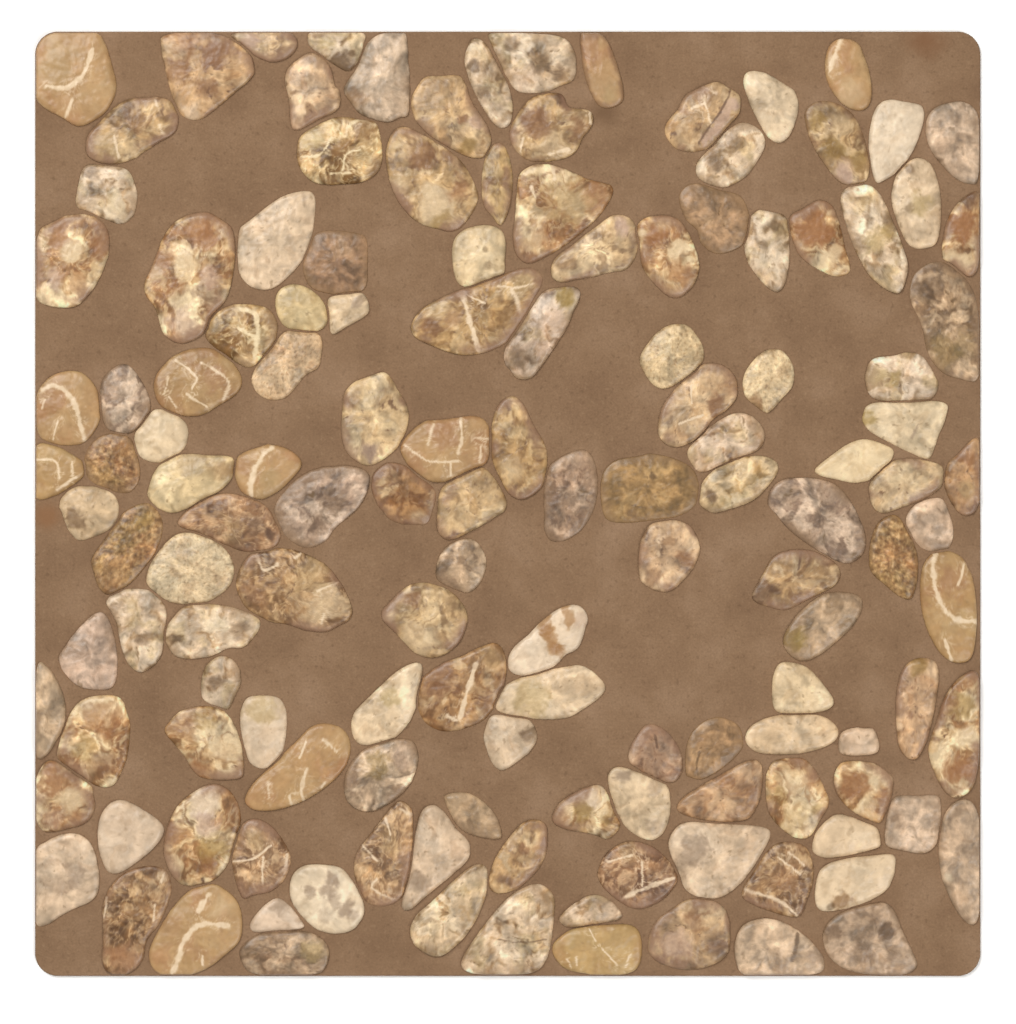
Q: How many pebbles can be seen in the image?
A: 139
